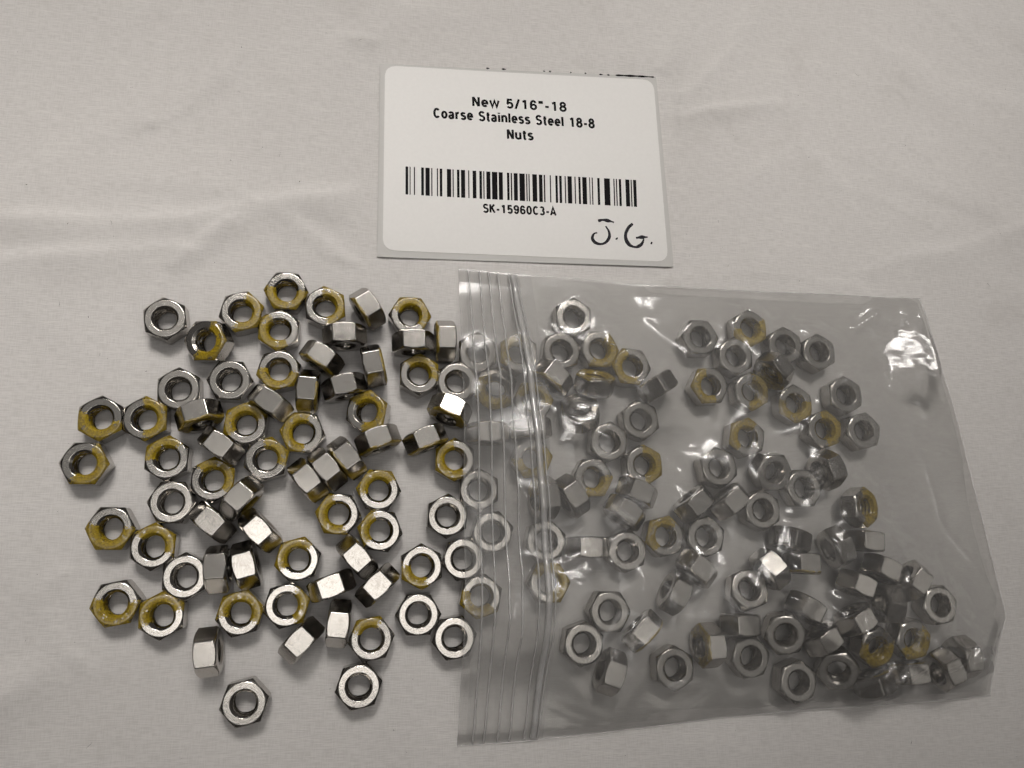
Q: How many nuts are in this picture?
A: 156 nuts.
